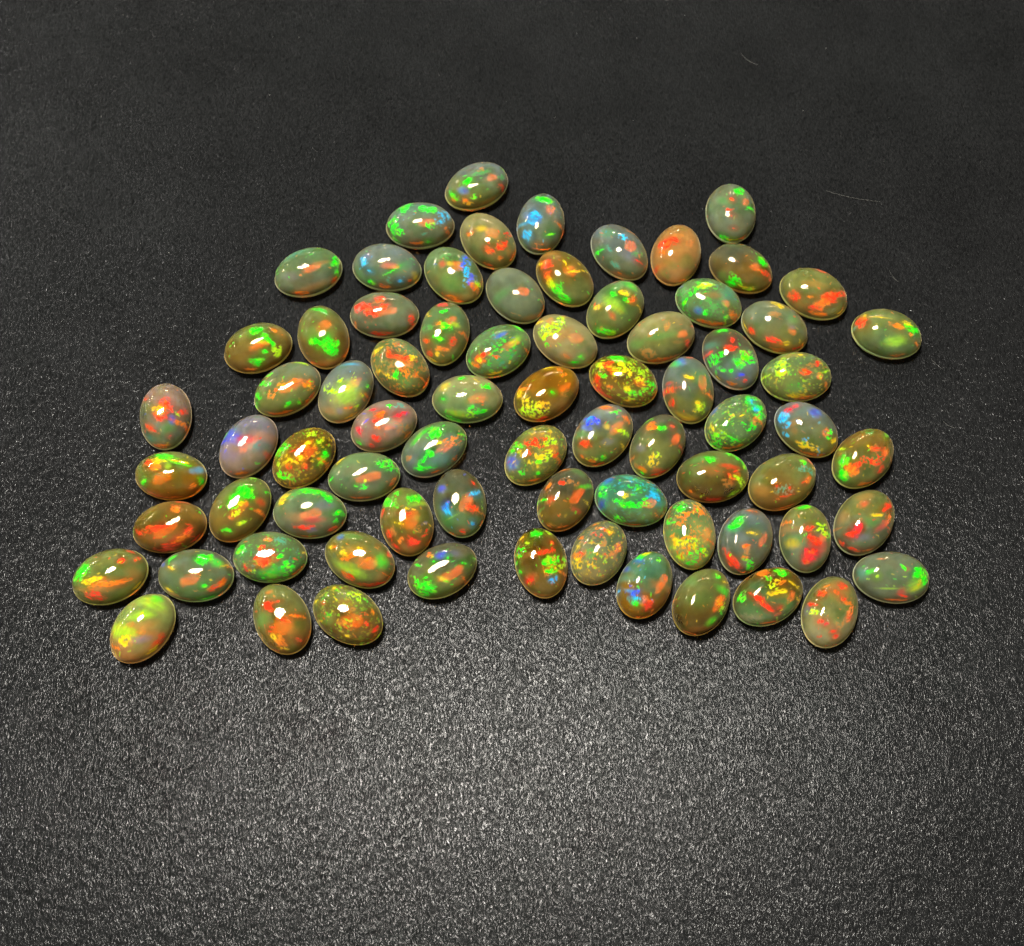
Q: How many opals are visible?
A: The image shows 75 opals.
